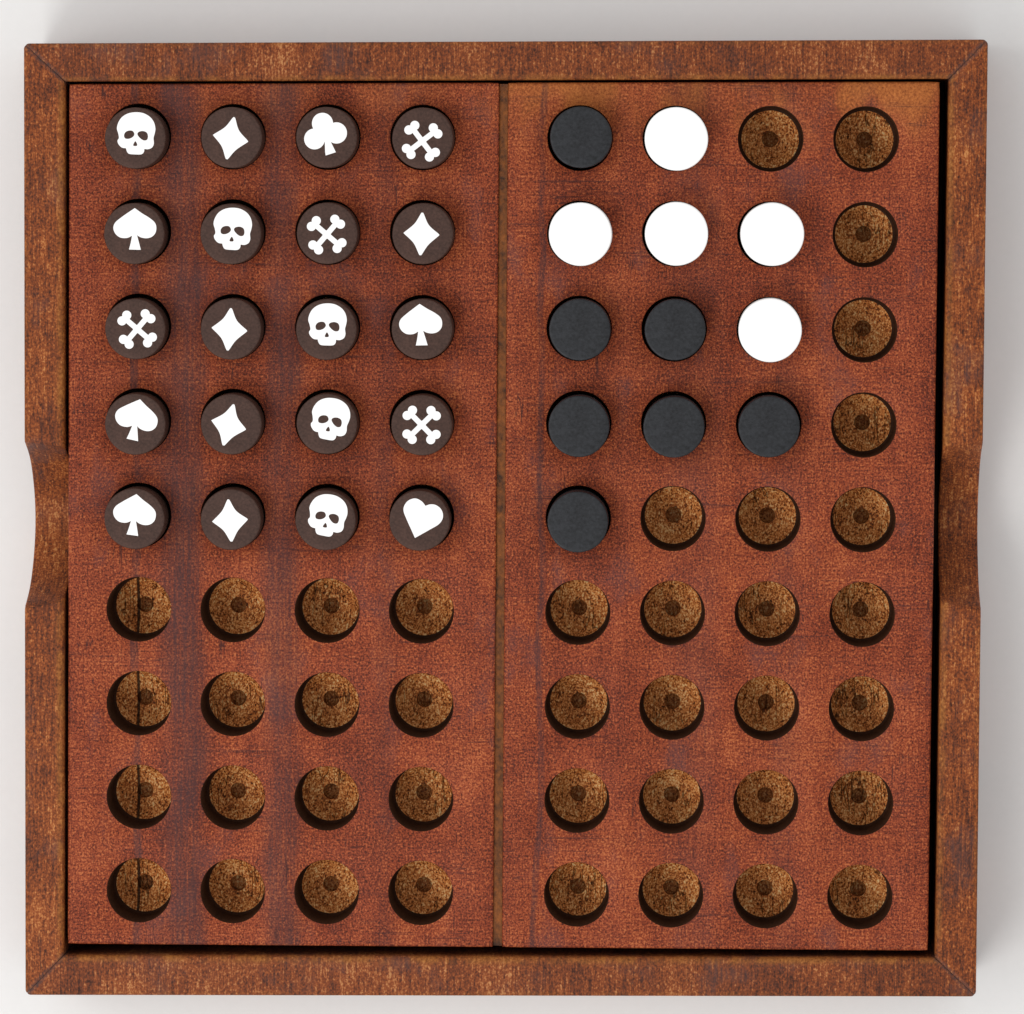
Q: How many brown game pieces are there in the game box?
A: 20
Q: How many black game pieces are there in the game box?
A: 7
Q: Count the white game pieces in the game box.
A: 5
